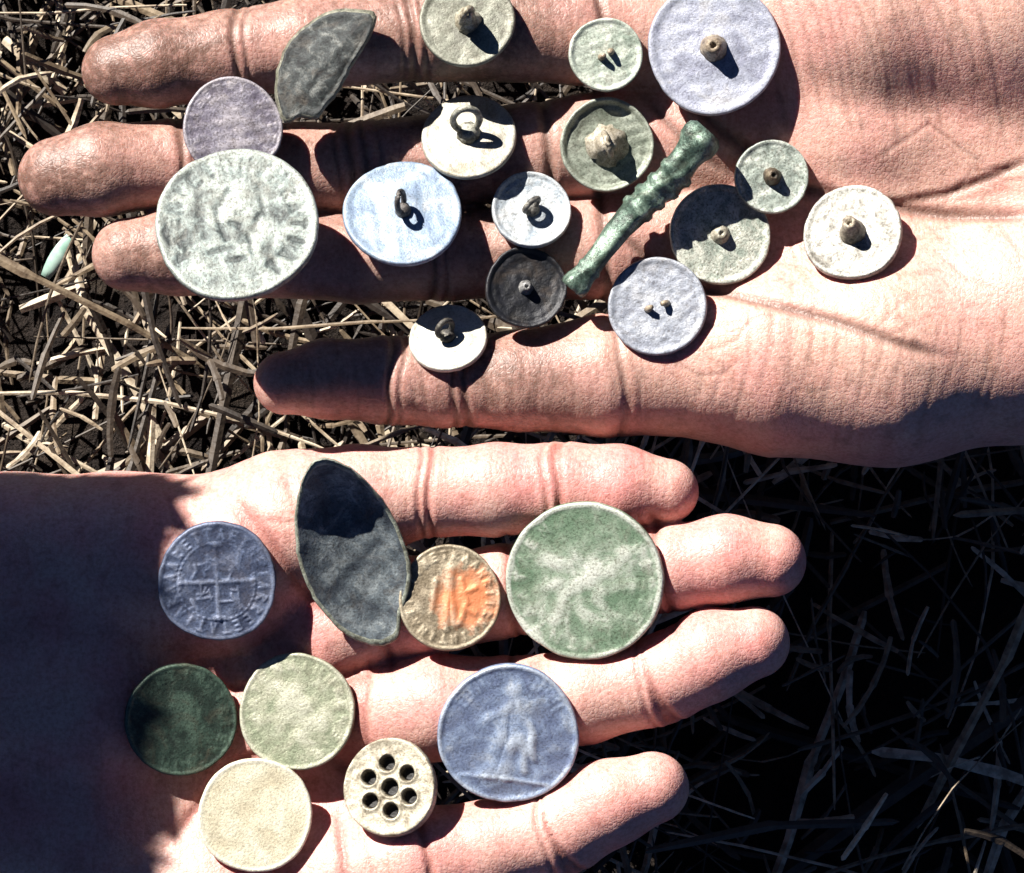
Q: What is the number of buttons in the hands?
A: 14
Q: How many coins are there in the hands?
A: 9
